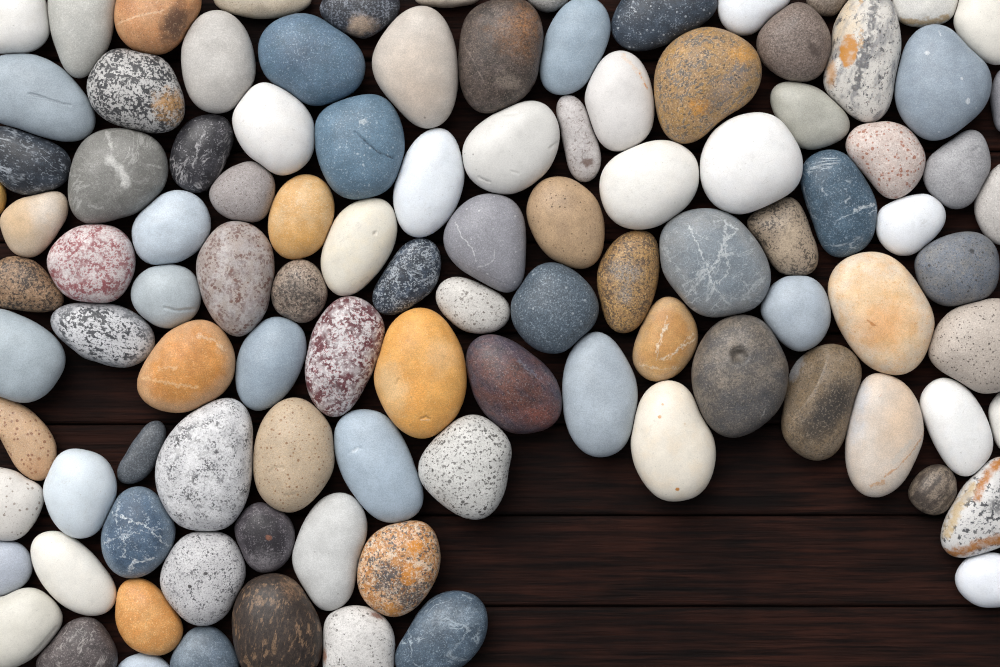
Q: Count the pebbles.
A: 105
